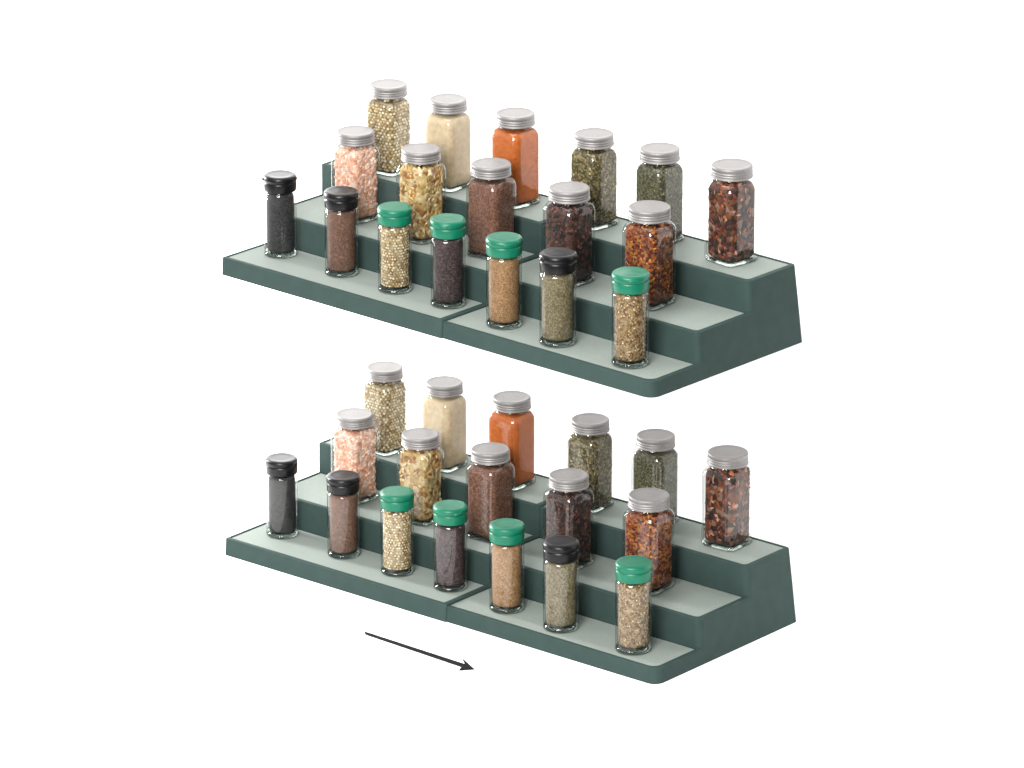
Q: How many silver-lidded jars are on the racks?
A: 22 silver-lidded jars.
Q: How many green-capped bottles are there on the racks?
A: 8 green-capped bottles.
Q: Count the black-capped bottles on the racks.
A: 6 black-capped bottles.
